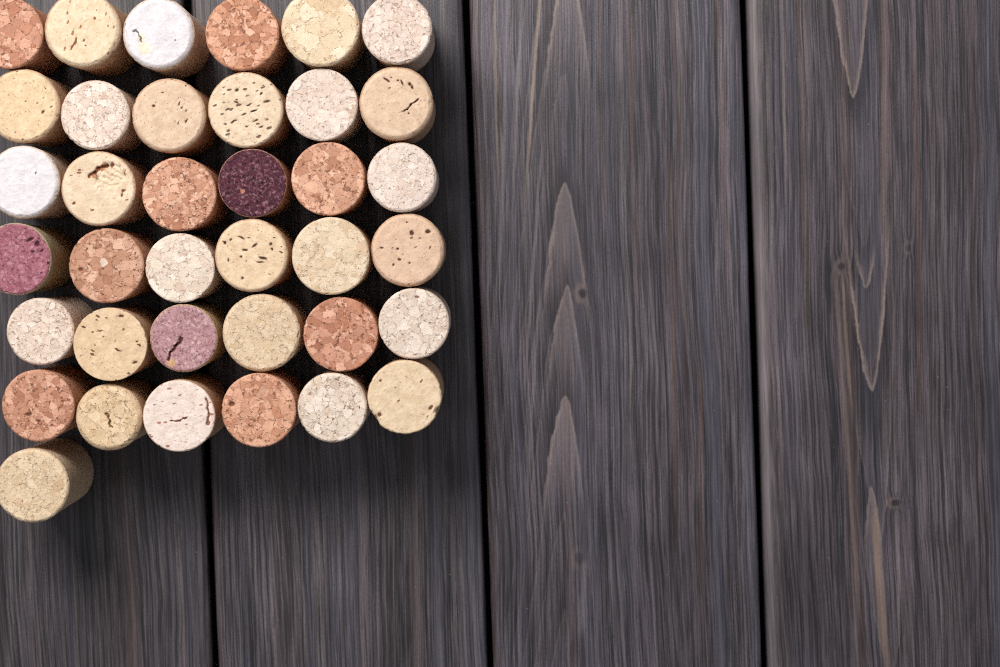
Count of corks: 37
